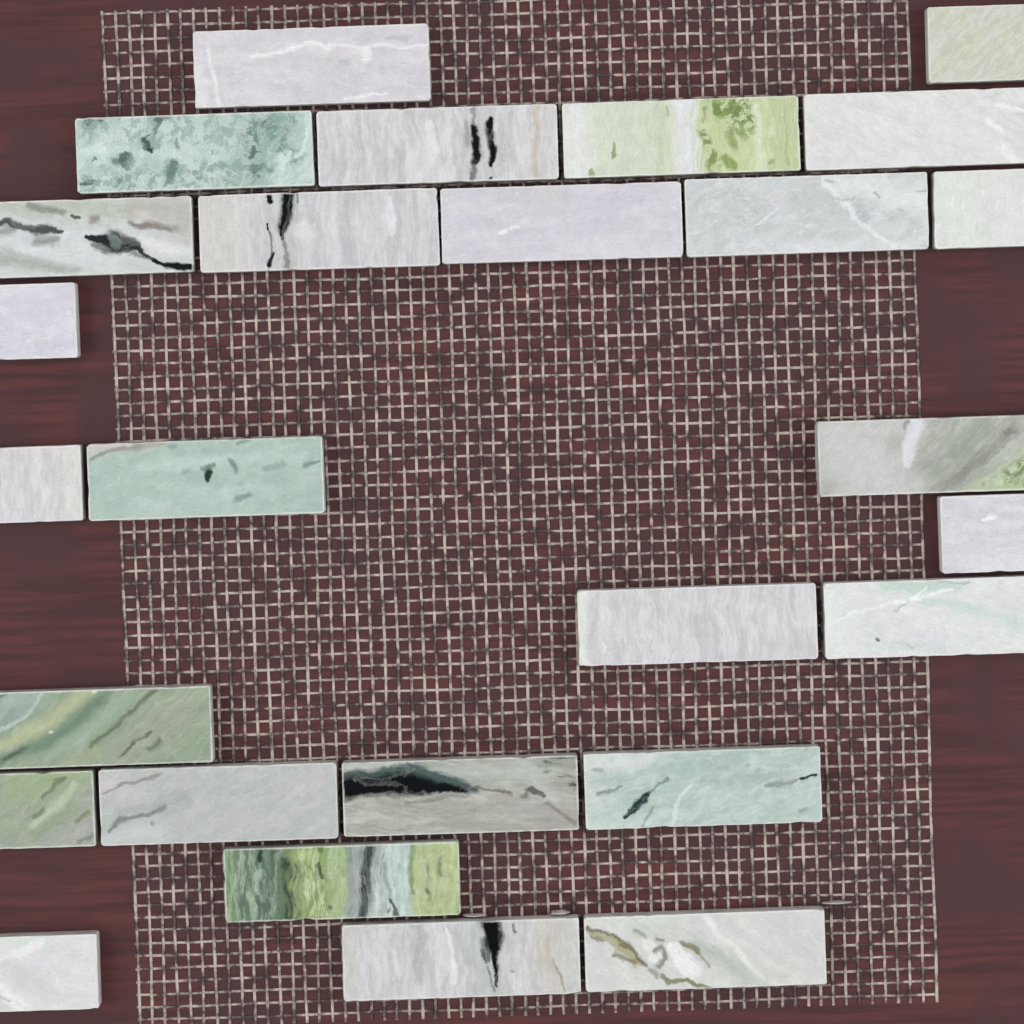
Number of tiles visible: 27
